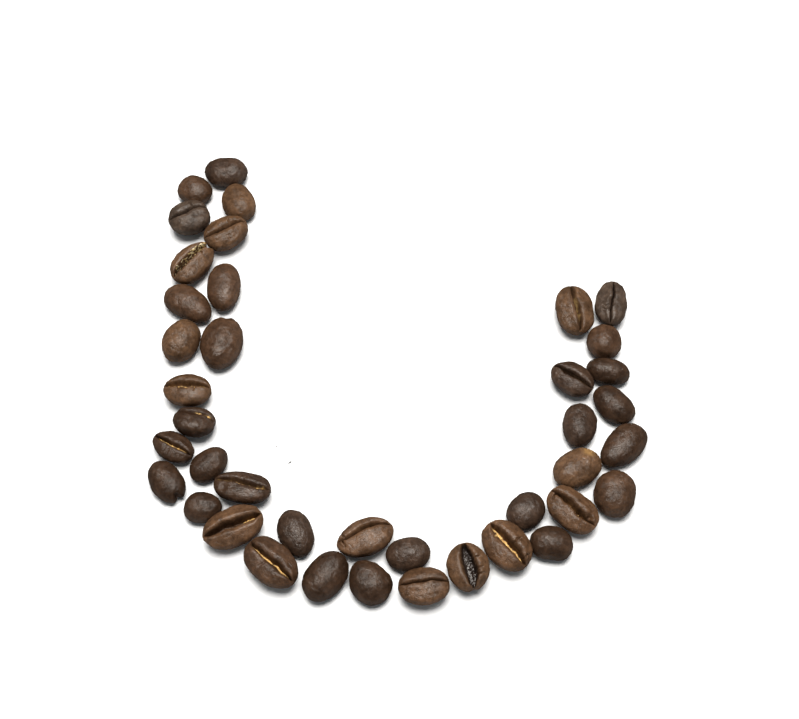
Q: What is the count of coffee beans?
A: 40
